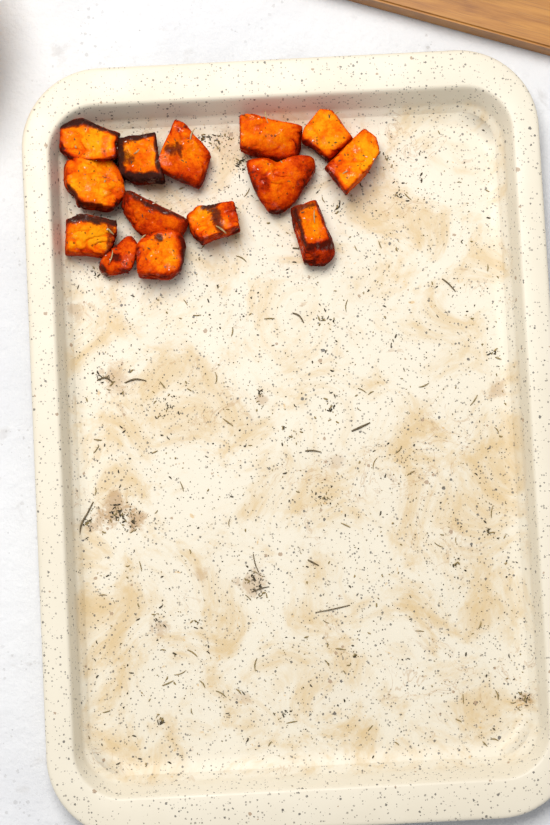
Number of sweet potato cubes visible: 14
